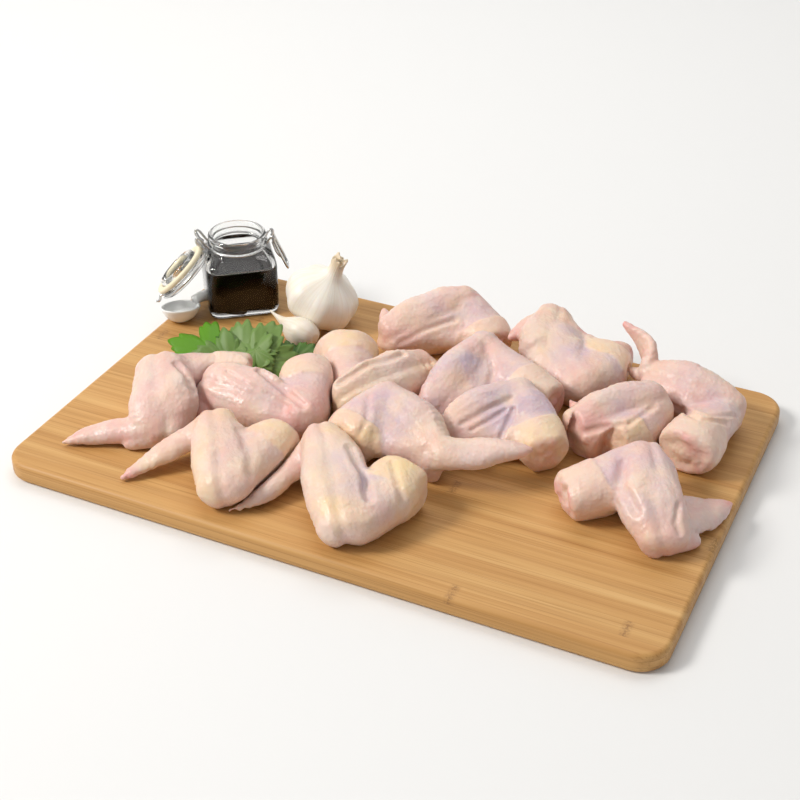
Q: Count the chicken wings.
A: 13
